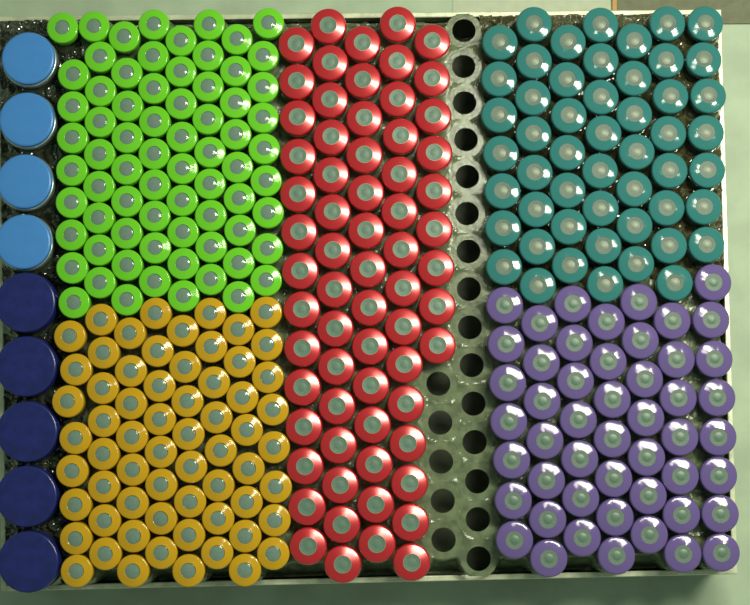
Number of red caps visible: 67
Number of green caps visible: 72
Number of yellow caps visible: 64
